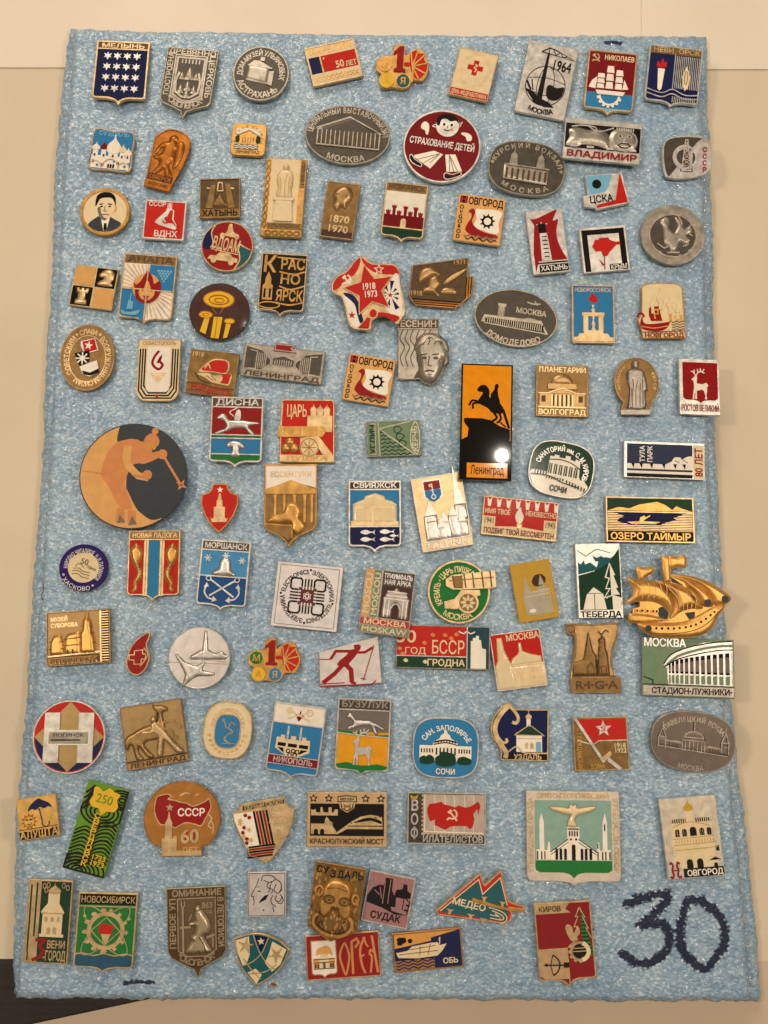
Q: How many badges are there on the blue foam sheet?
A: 106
